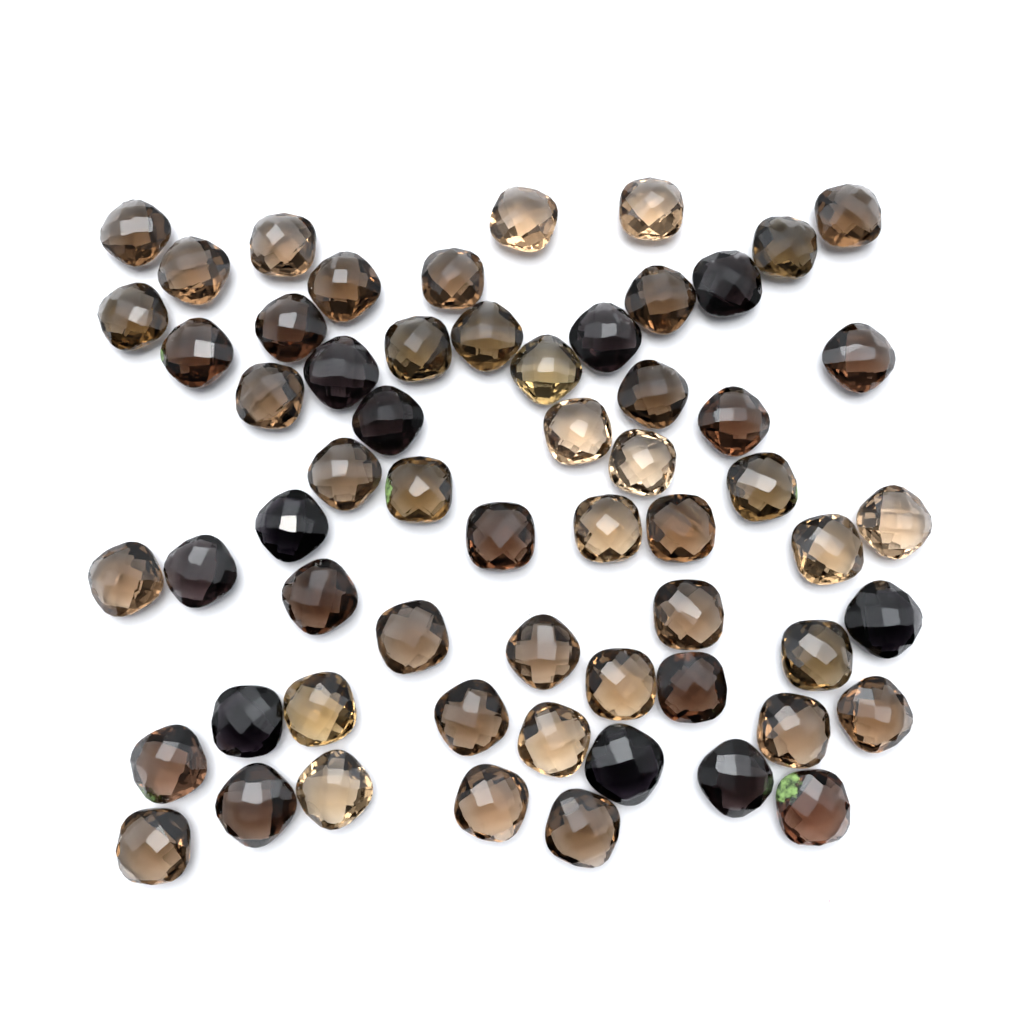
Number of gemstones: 60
